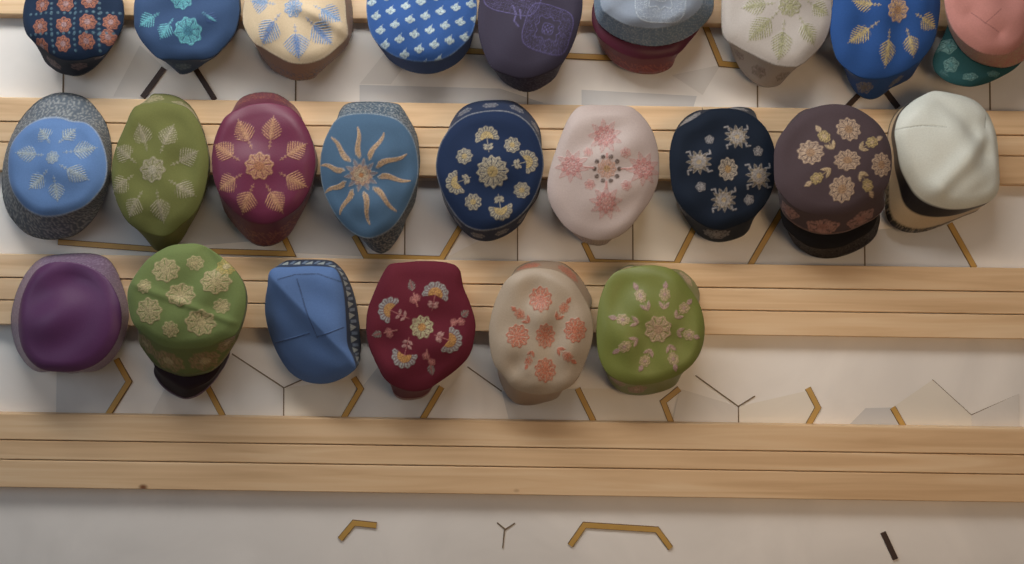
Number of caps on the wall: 28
